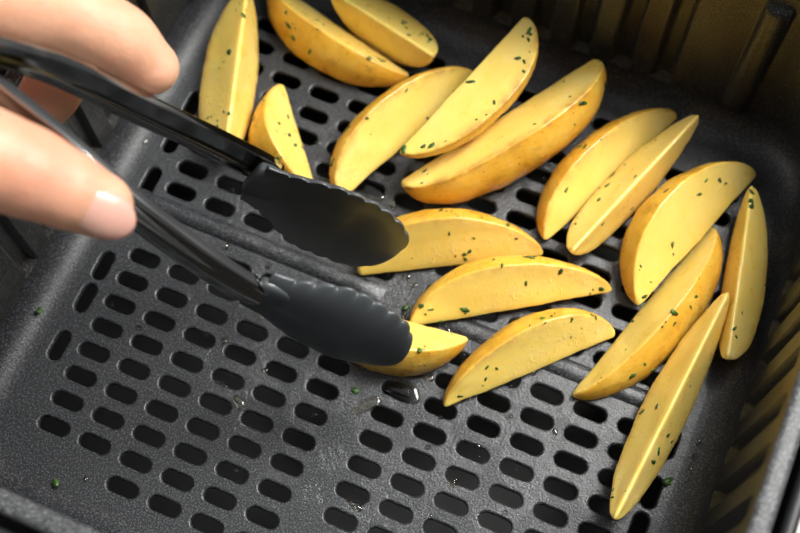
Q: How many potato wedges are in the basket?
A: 17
